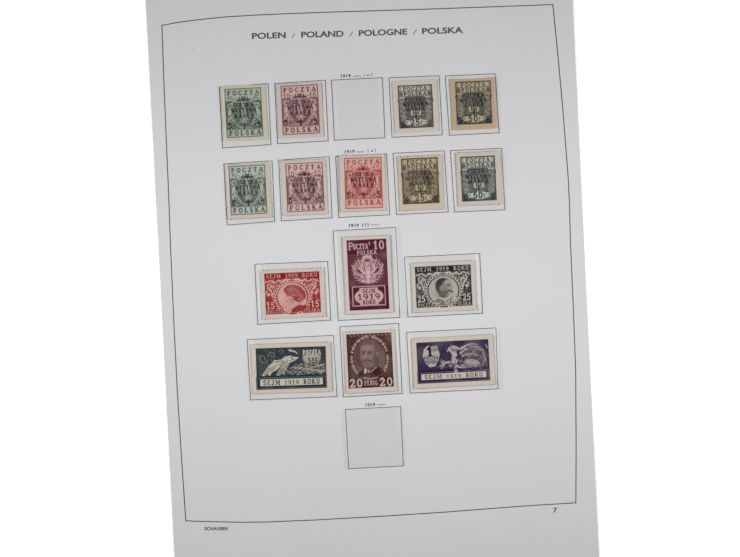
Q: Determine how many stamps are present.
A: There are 15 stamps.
